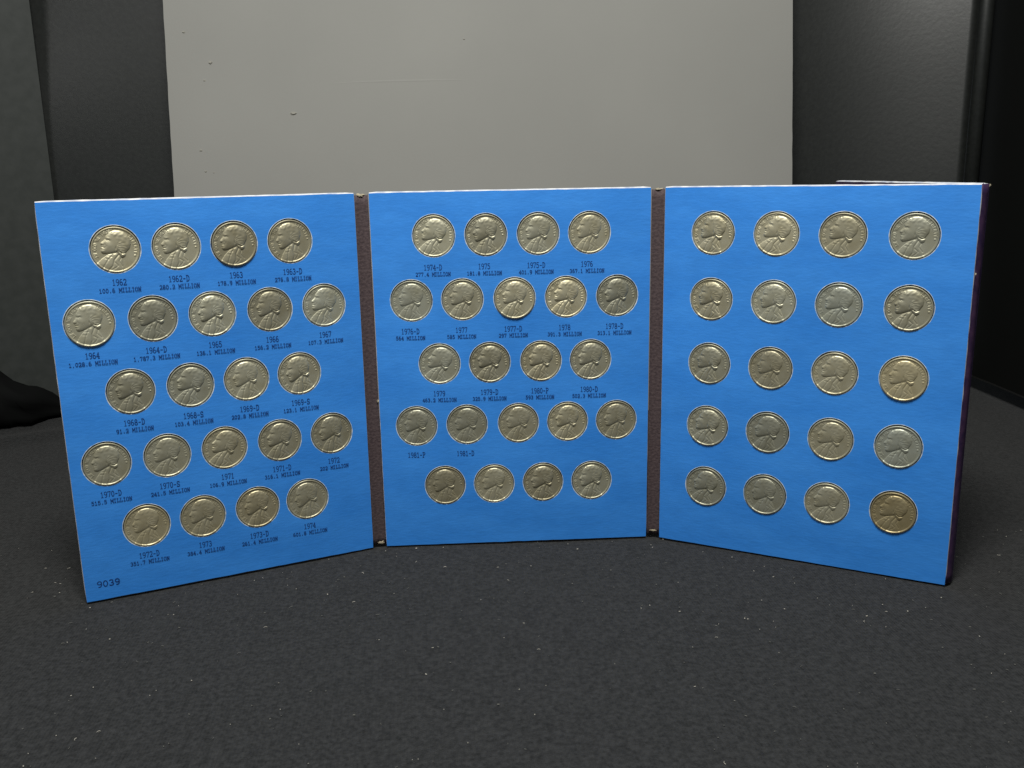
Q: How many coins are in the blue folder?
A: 64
